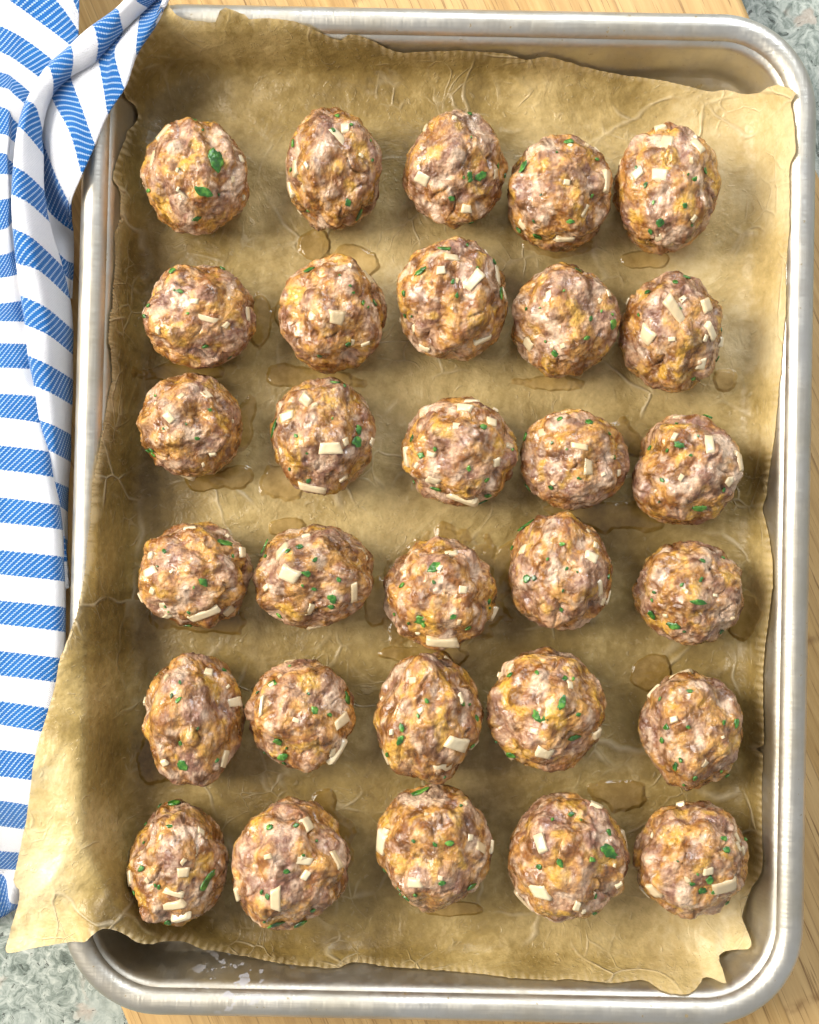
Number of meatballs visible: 30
